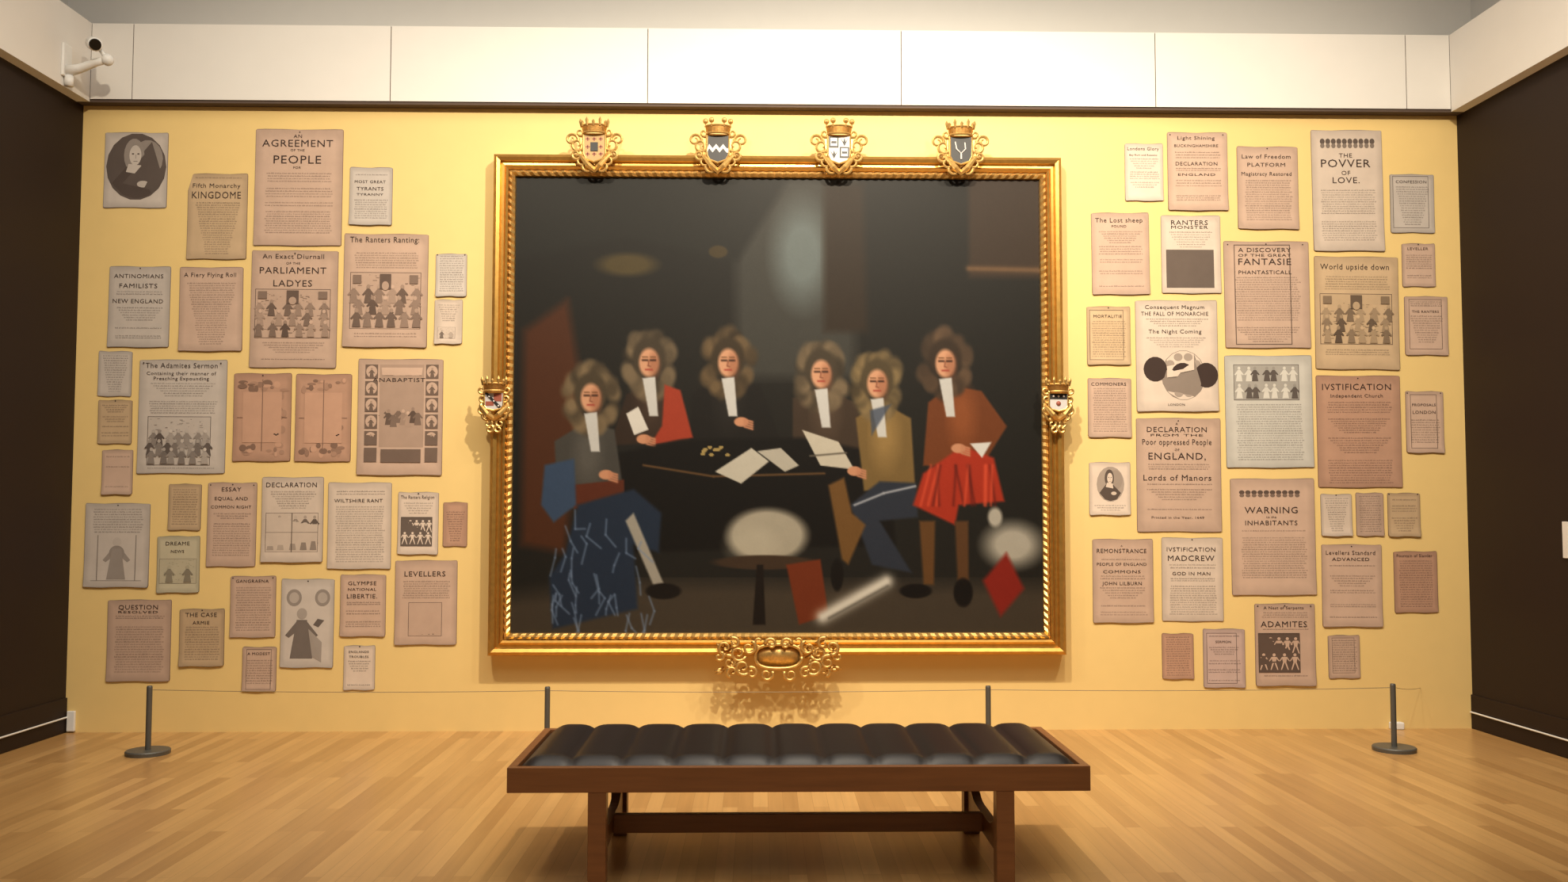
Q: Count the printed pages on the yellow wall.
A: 64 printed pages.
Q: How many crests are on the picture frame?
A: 6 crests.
